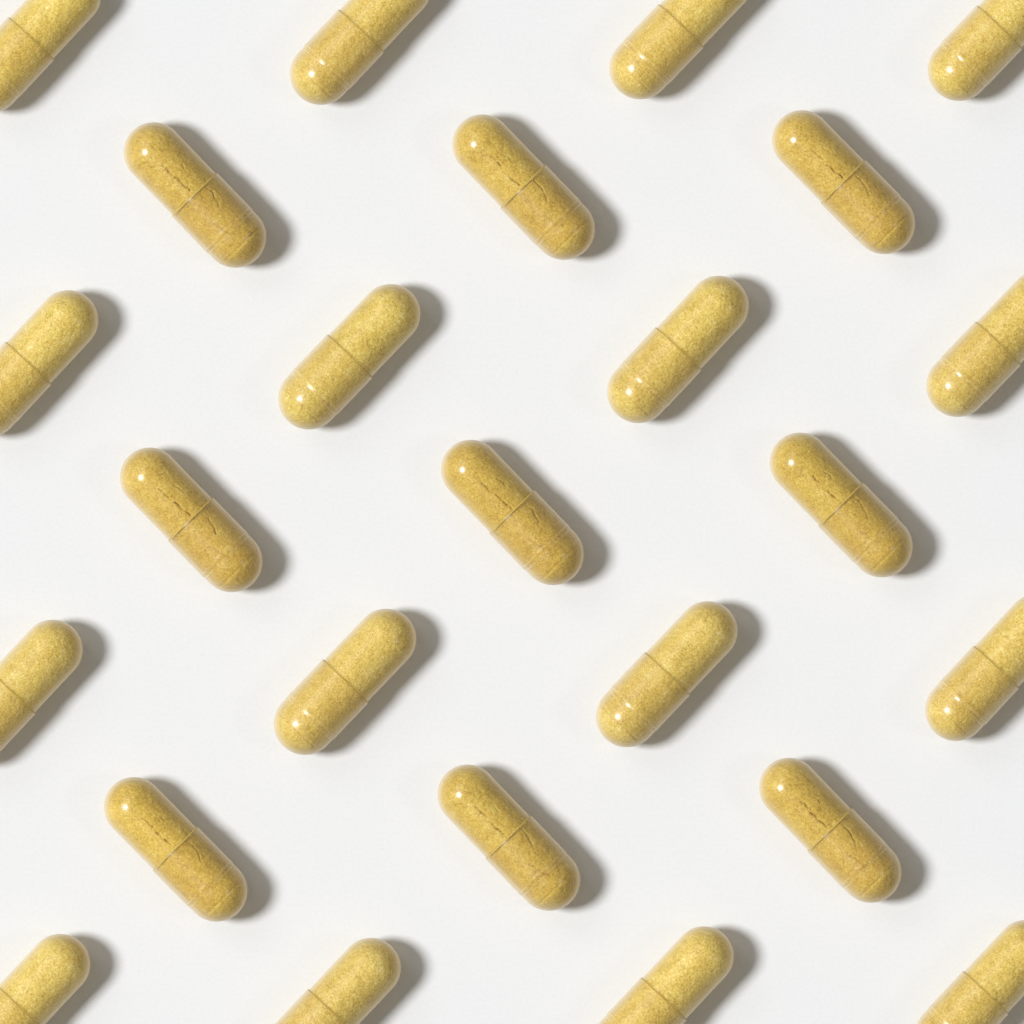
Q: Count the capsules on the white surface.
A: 25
